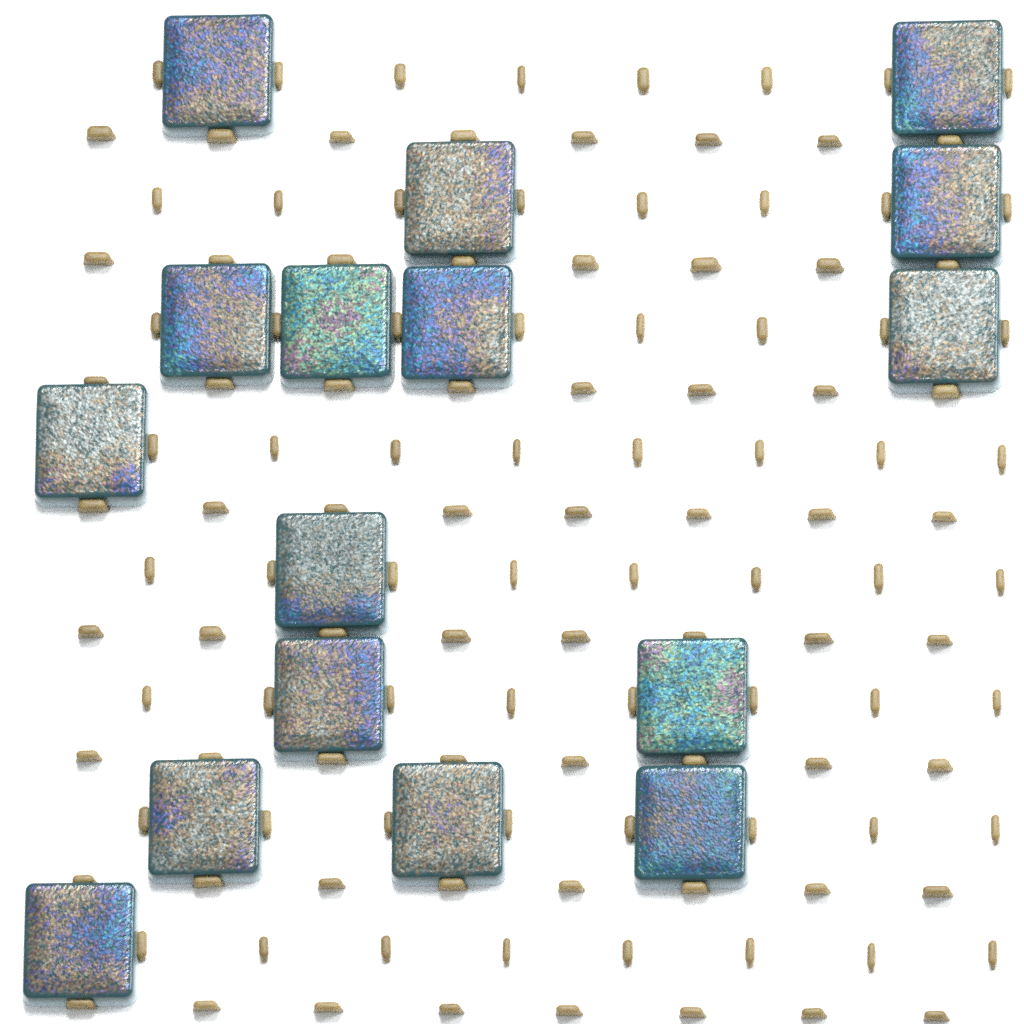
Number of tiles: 16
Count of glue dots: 128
